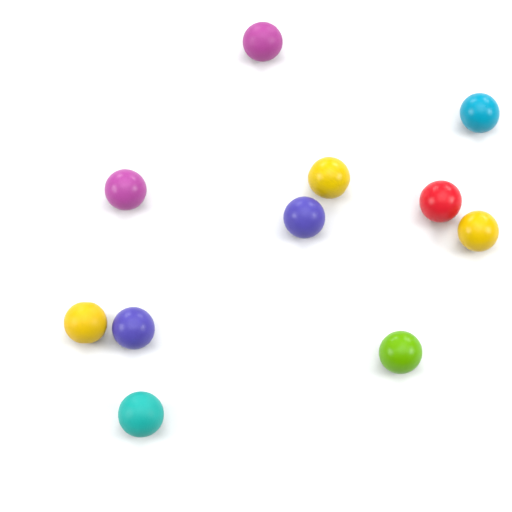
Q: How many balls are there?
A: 11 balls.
